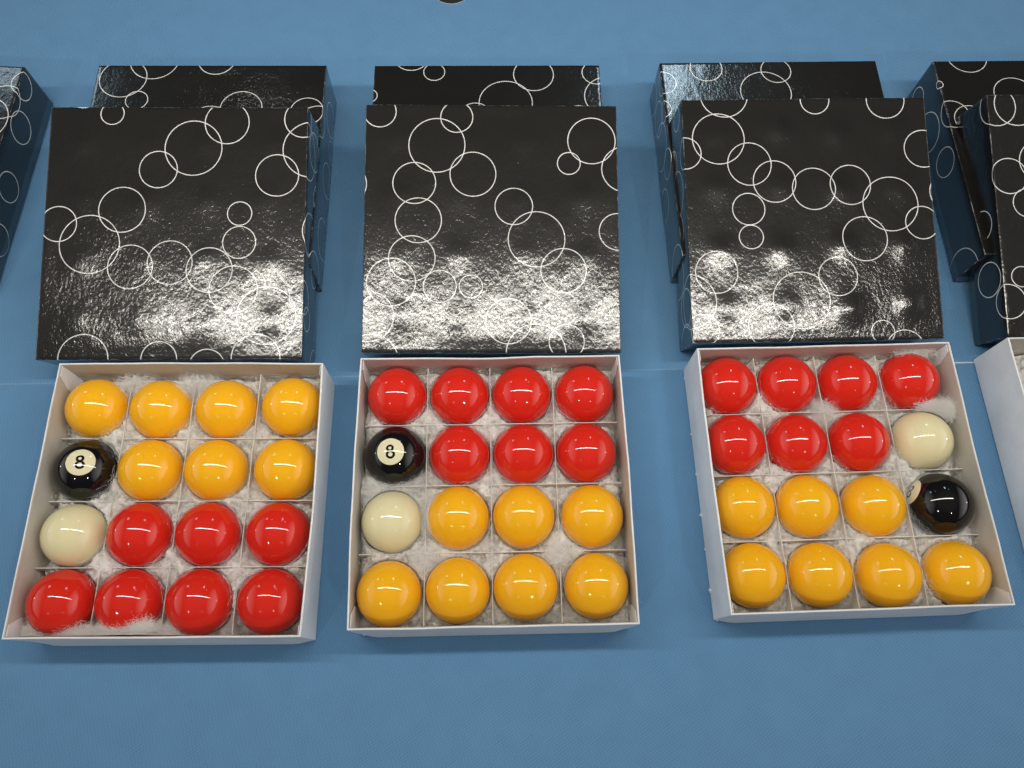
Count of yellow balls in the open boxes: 21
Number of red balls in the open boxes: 21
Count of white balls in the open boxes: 3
